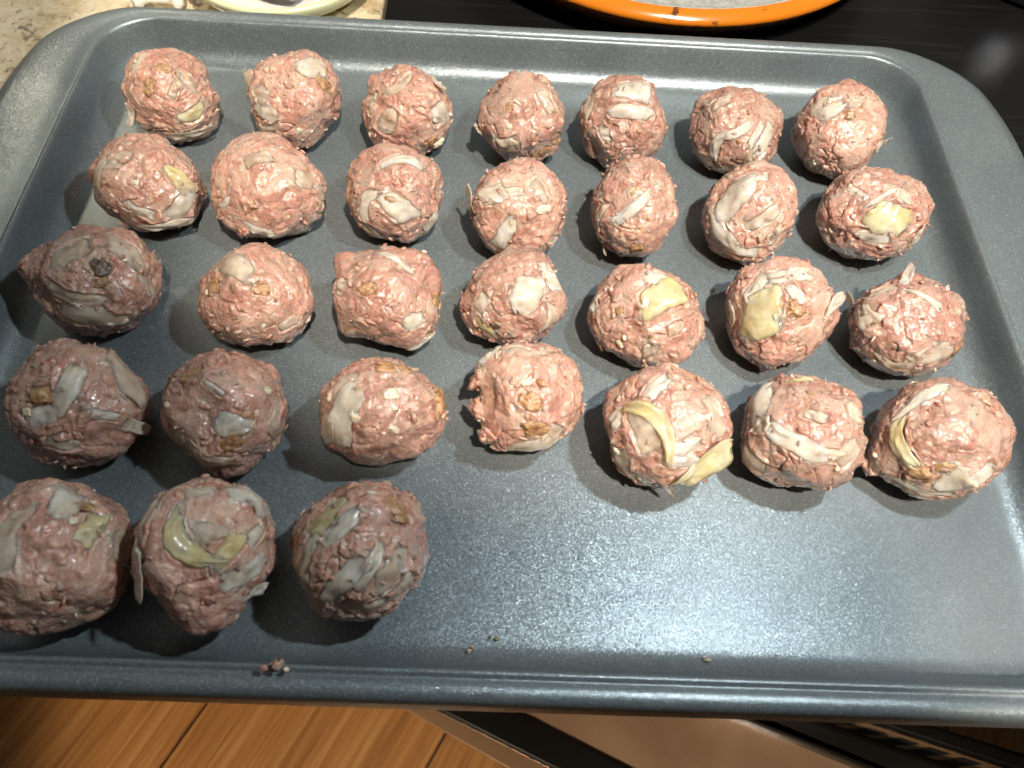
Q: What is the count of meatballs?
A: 31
